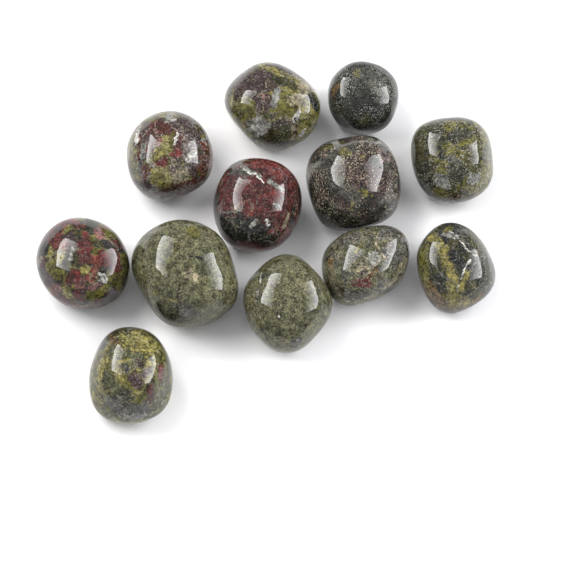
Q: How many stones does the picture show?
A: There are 12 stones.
